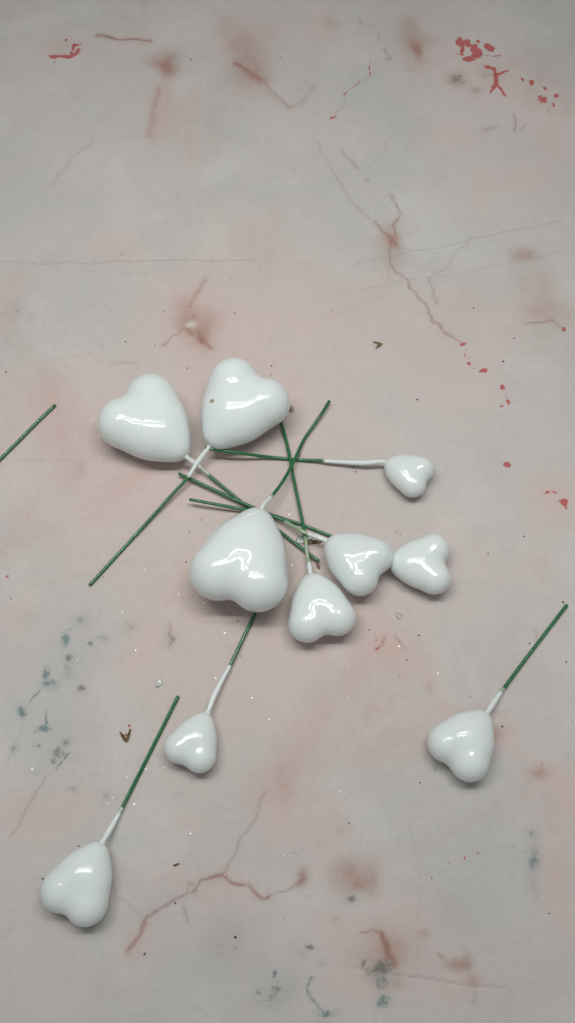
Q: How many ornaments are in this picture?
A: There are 10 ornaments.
